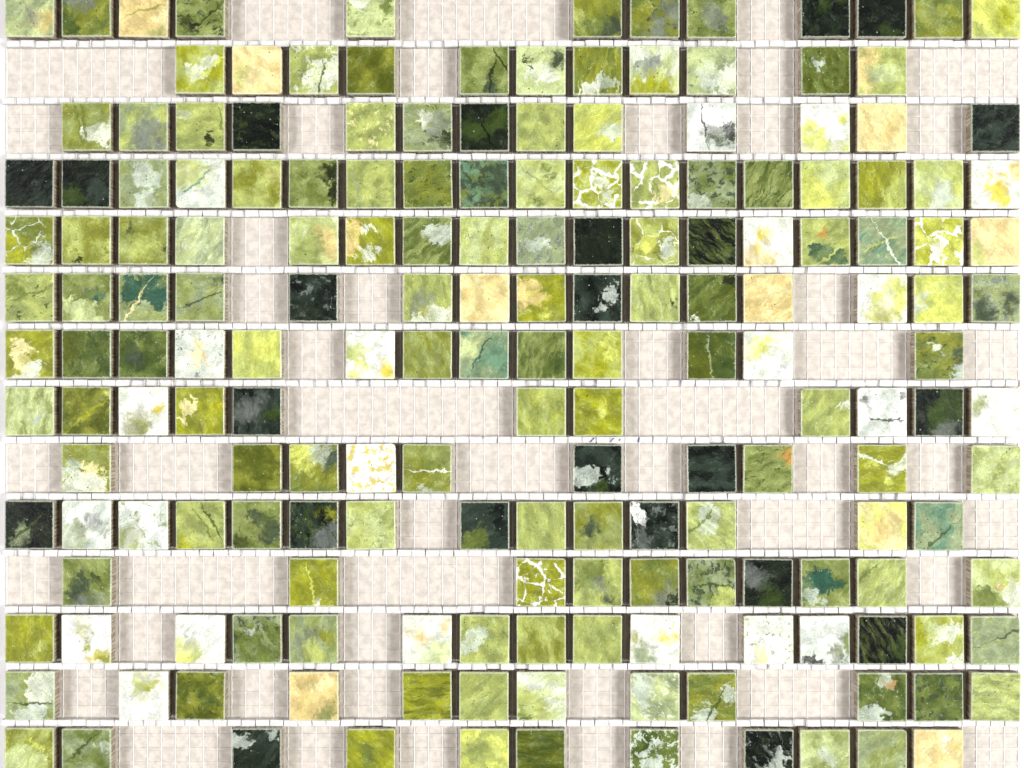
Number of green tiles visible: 128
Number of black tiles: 23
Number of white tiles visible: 22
